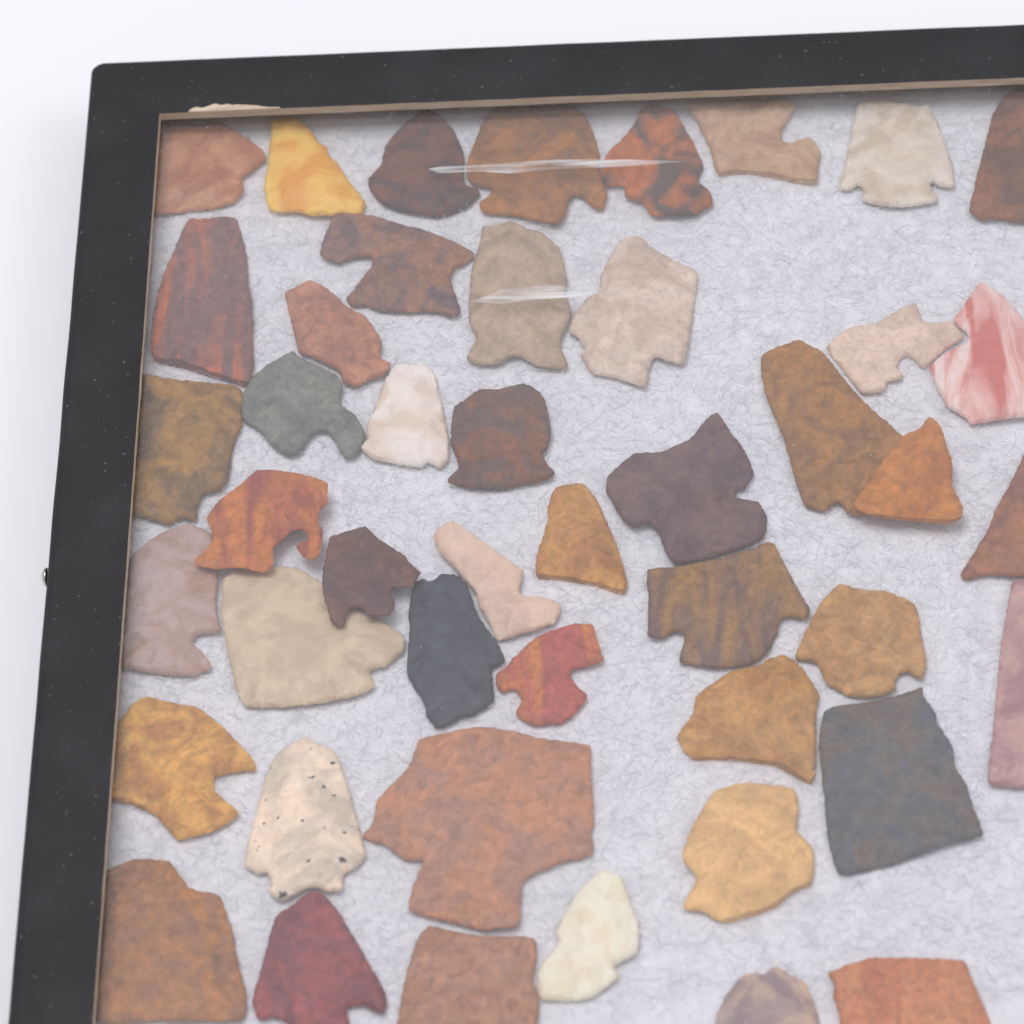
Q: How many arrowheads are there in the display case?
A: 46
